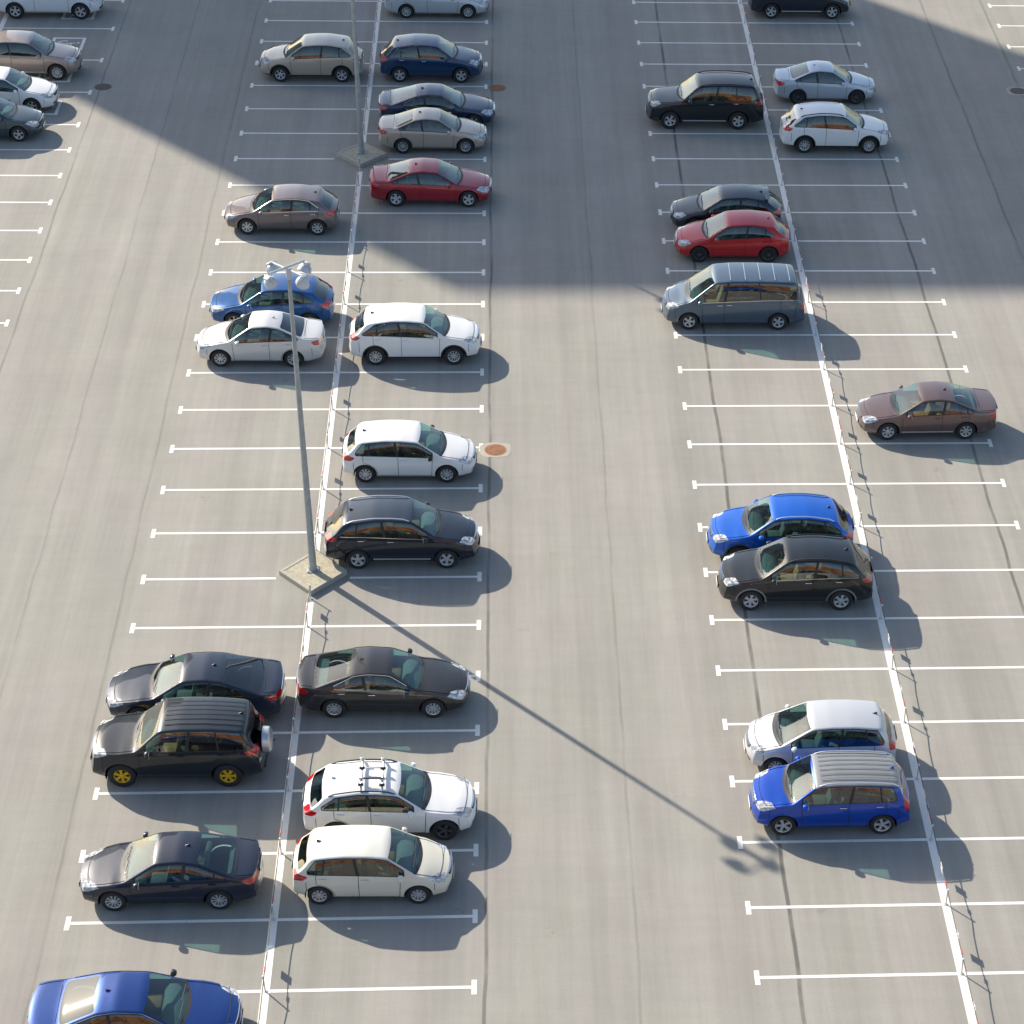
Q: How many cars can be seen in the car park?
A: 35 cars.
